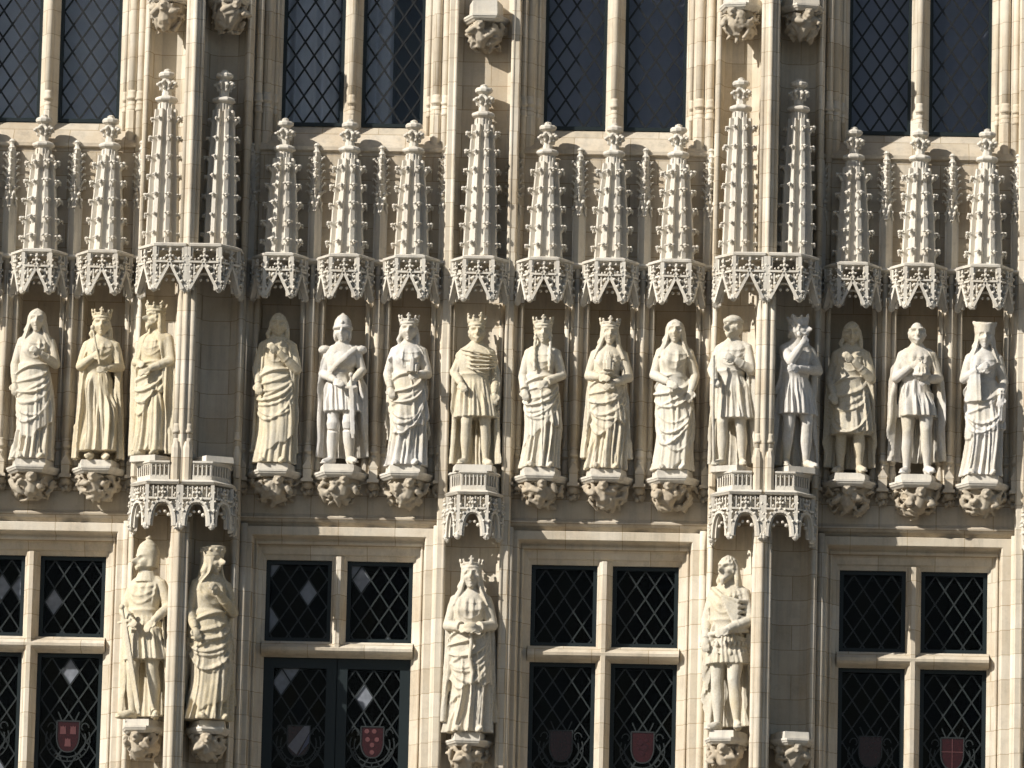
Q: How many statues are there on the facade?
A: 19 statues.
